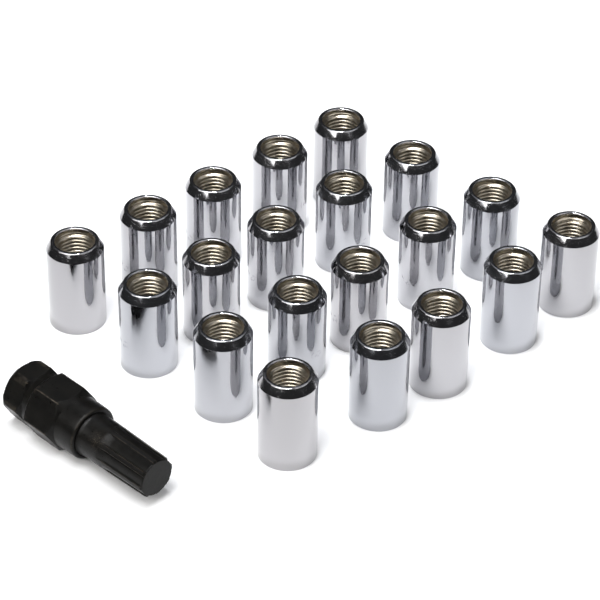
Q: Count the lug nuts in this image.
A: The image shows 20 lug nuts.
